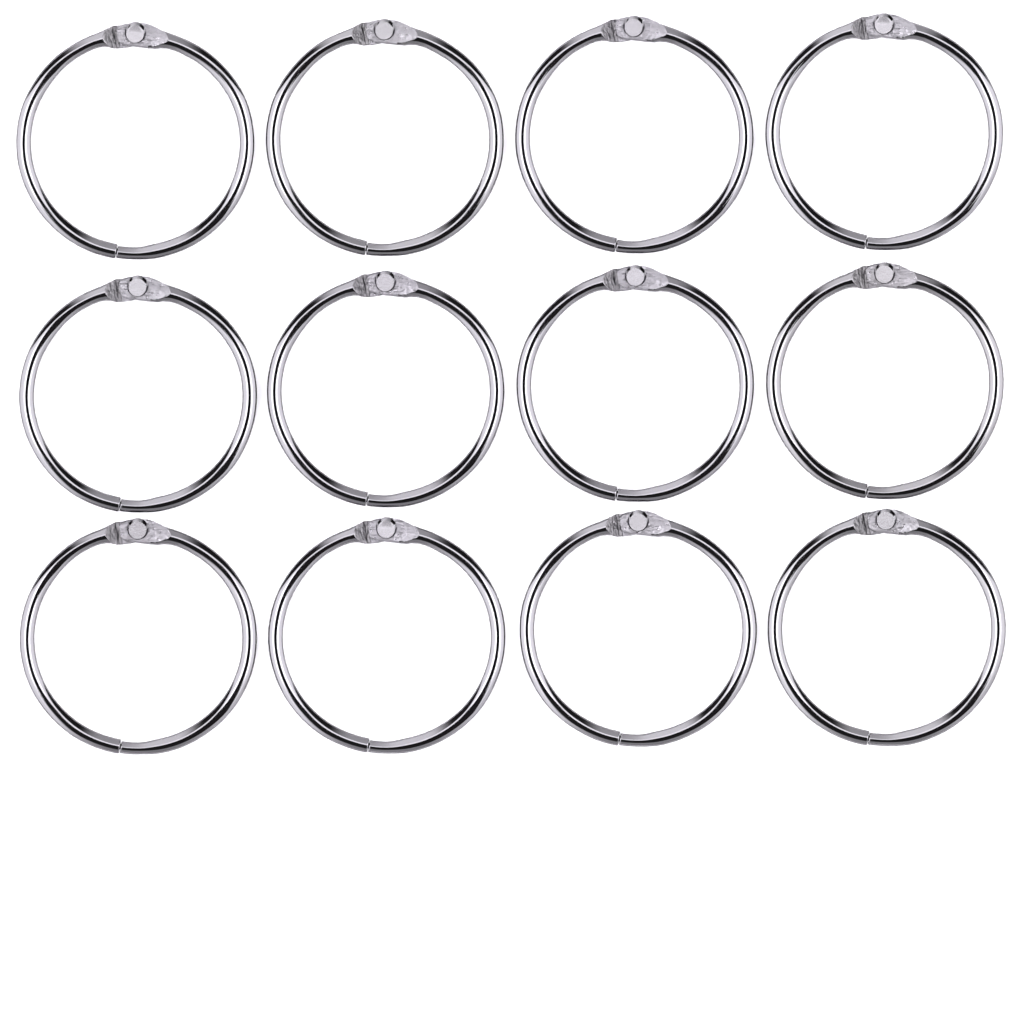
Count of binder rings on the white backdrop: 12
